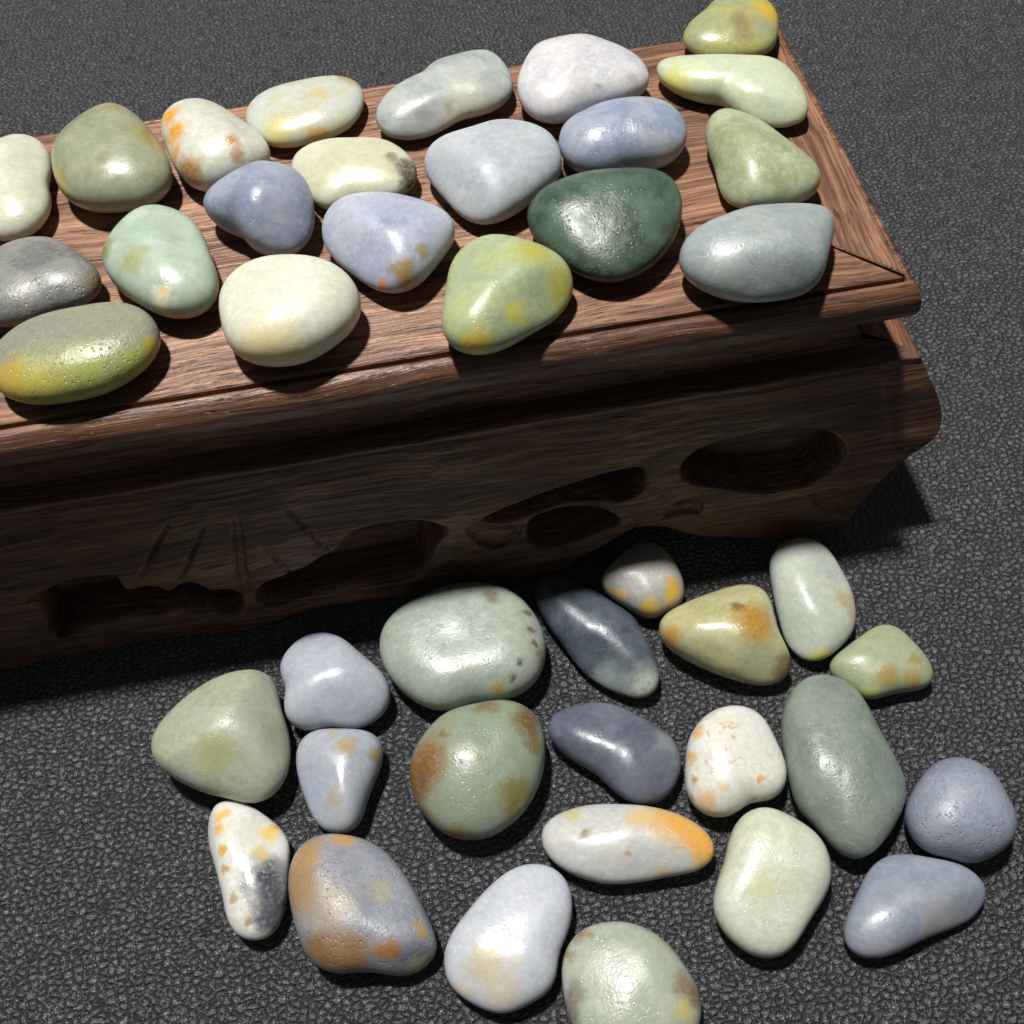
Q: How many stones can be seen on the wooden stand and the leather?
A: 42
